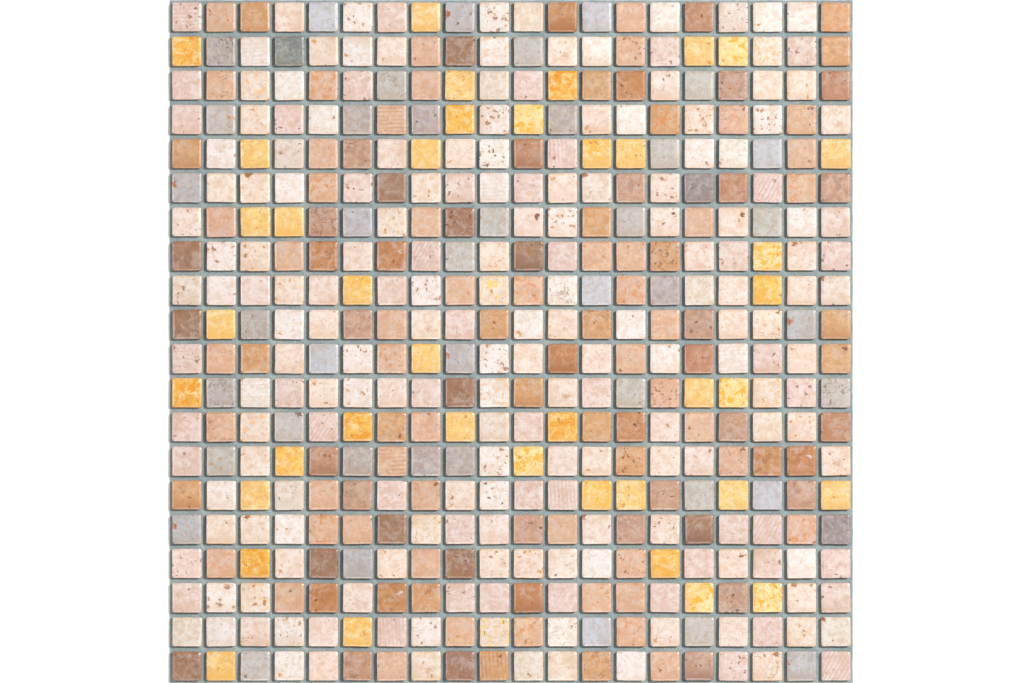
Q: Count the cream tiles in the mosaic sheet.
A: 198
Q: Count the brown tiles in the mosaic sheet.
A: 119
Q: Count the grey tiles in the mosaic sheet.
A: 44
